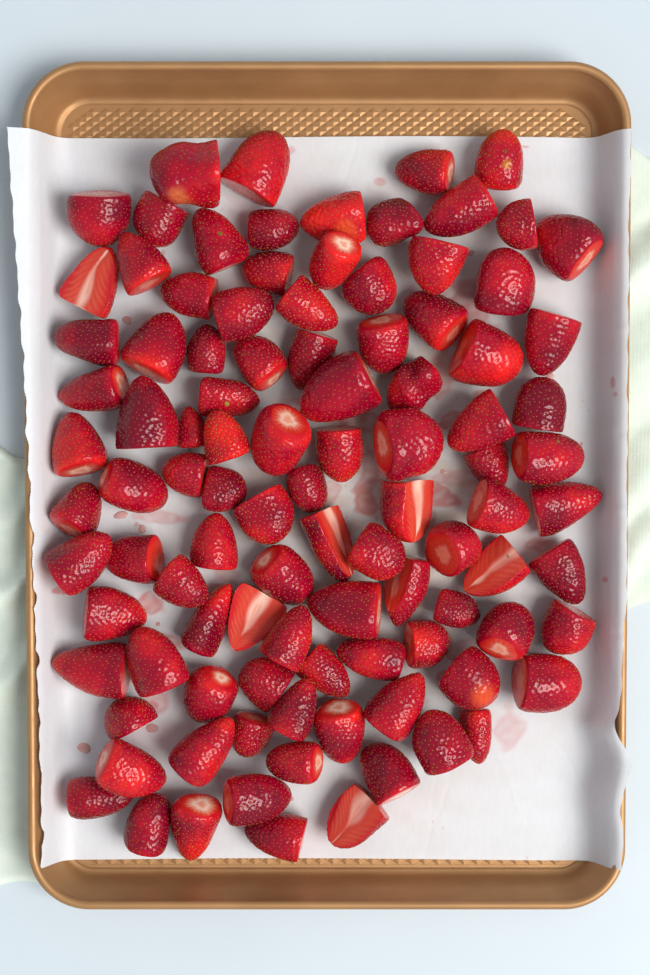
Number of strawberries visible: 101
